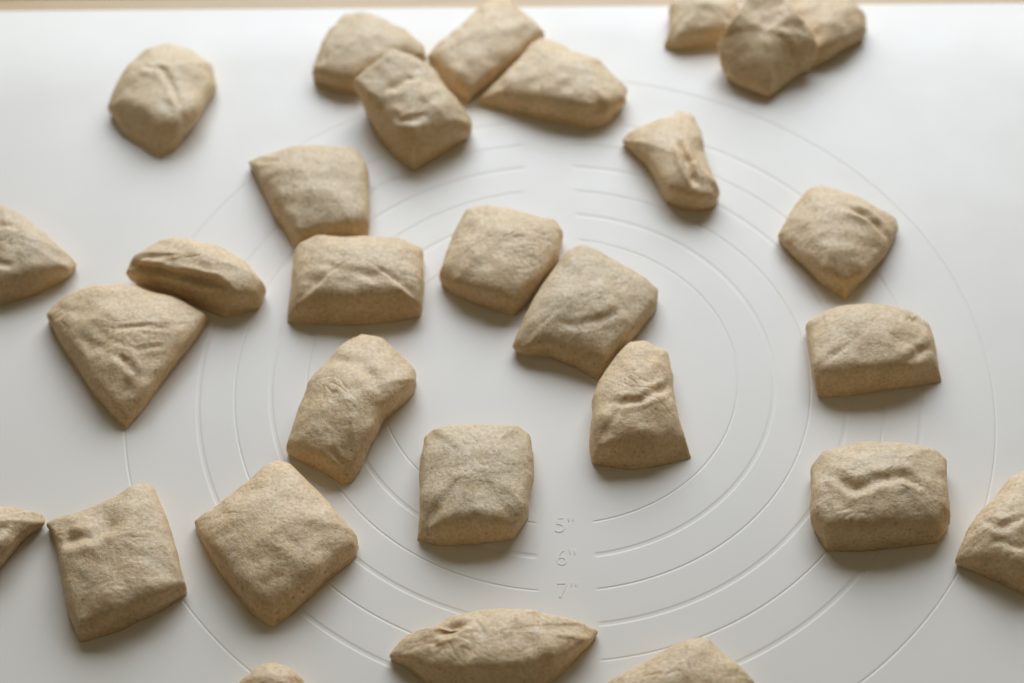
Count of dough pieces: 29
